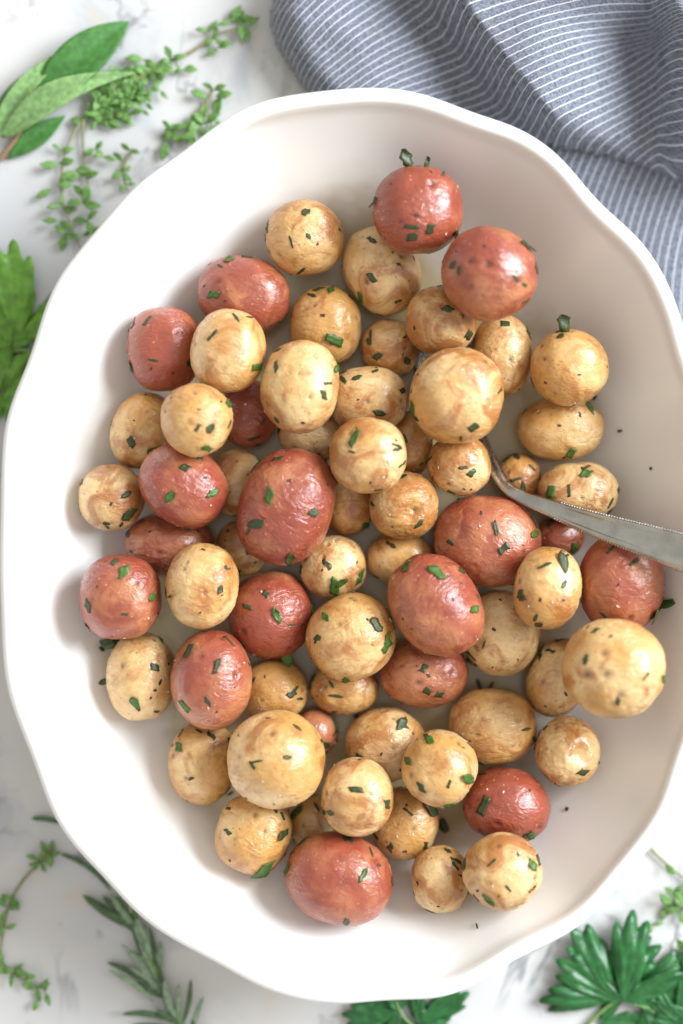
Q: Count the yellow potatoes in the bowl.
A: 48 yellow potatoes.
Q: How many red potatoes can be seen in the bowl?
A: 19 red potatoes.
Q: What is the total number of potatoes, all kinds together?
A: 67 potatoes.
